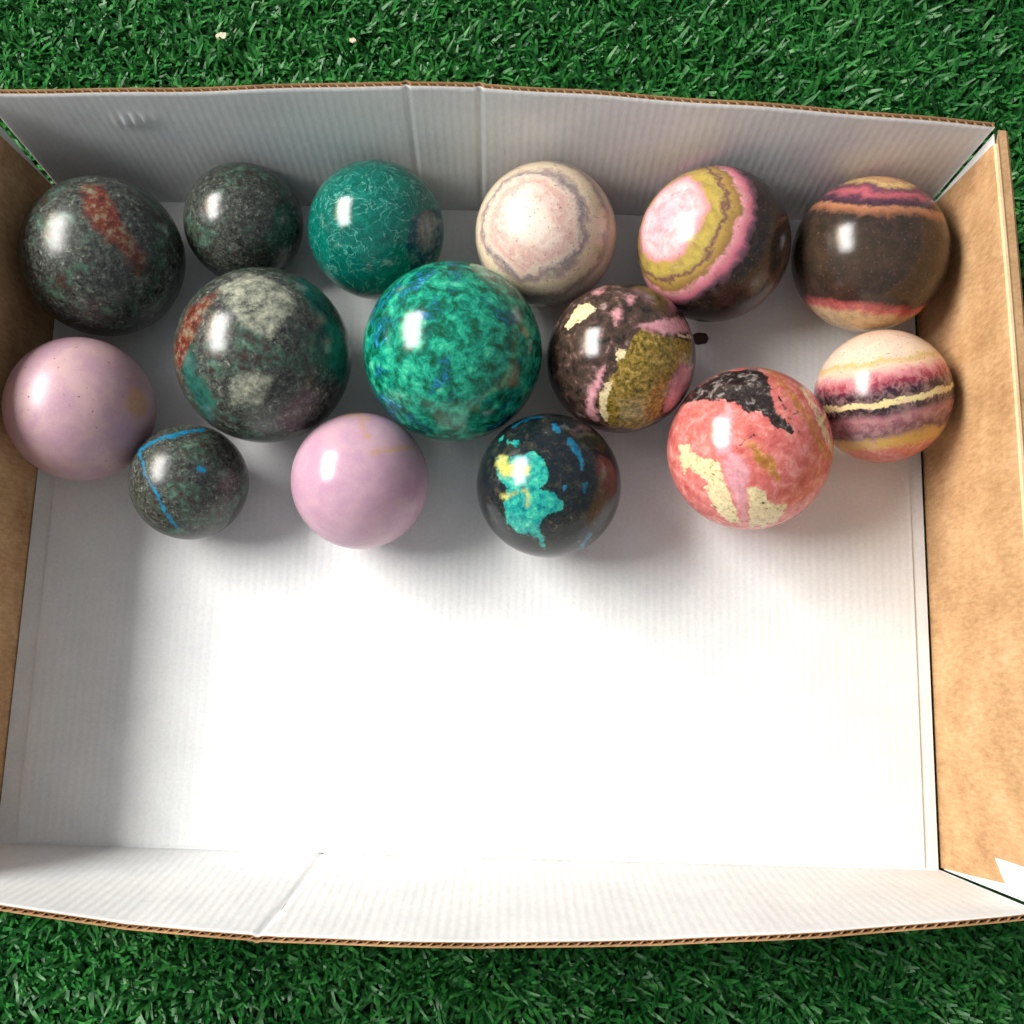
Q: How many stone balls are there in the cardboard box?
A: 15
